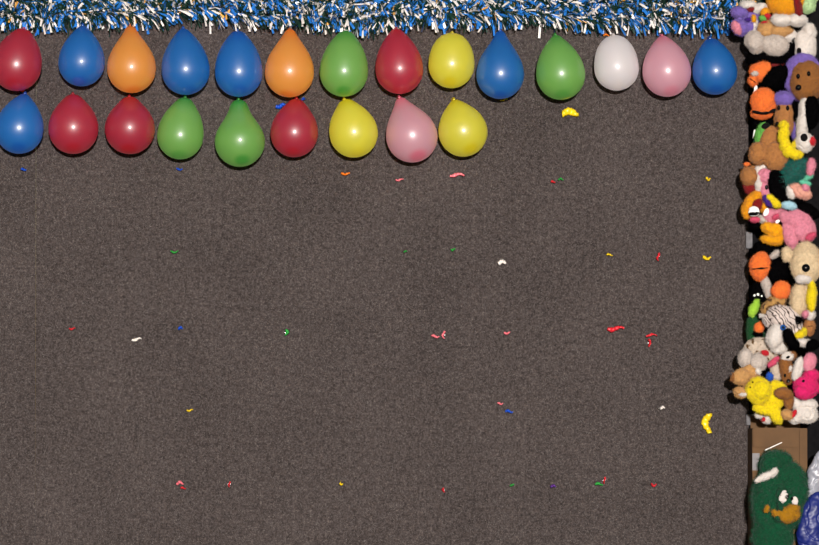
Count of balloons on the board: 23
